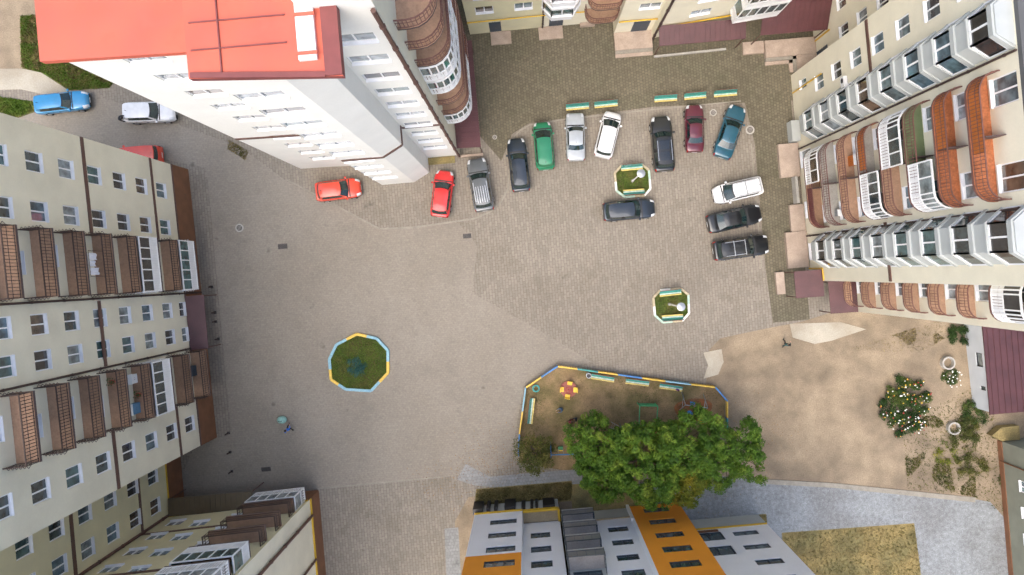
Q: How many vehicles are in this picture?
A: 17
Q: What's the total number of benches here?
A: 13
